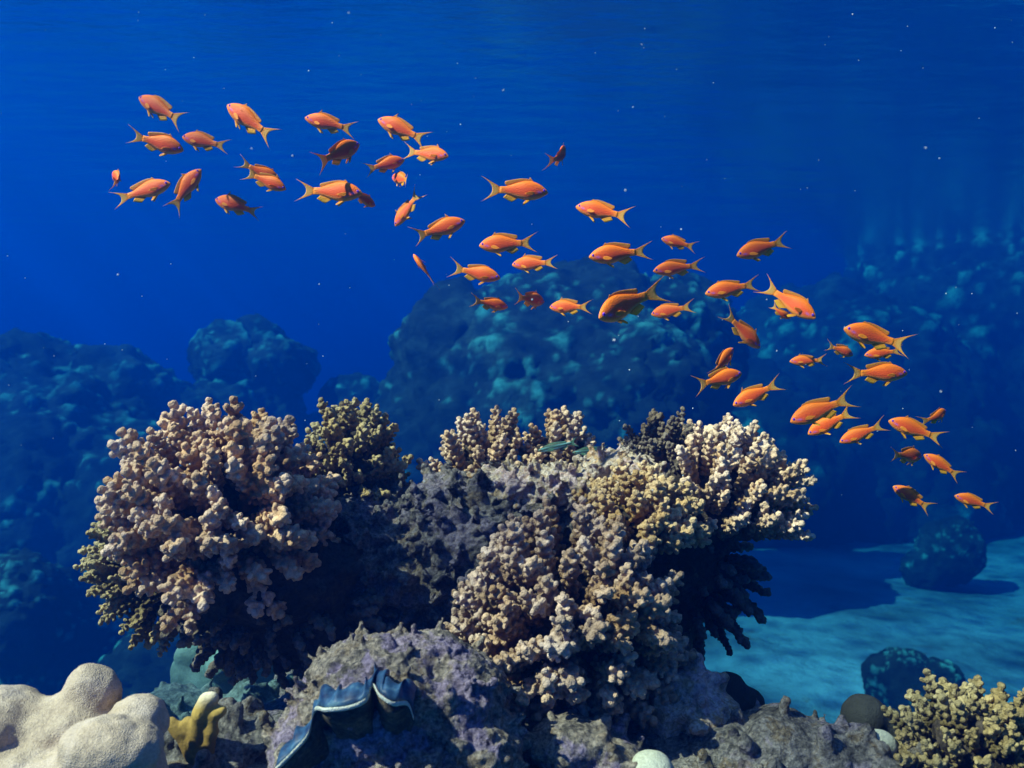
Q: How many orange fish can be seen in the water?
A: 57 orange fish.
